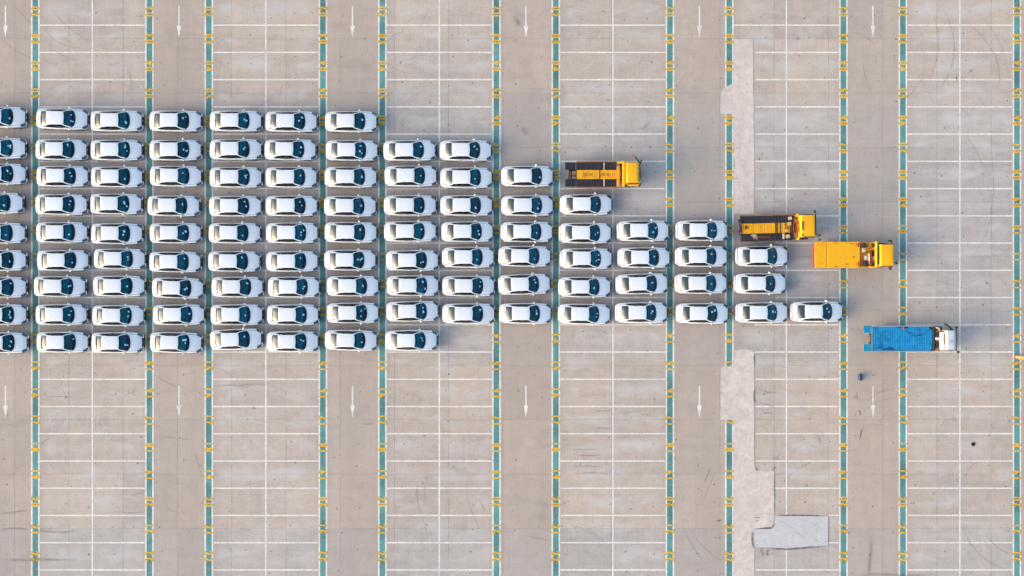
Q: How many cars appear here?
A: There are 101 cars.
